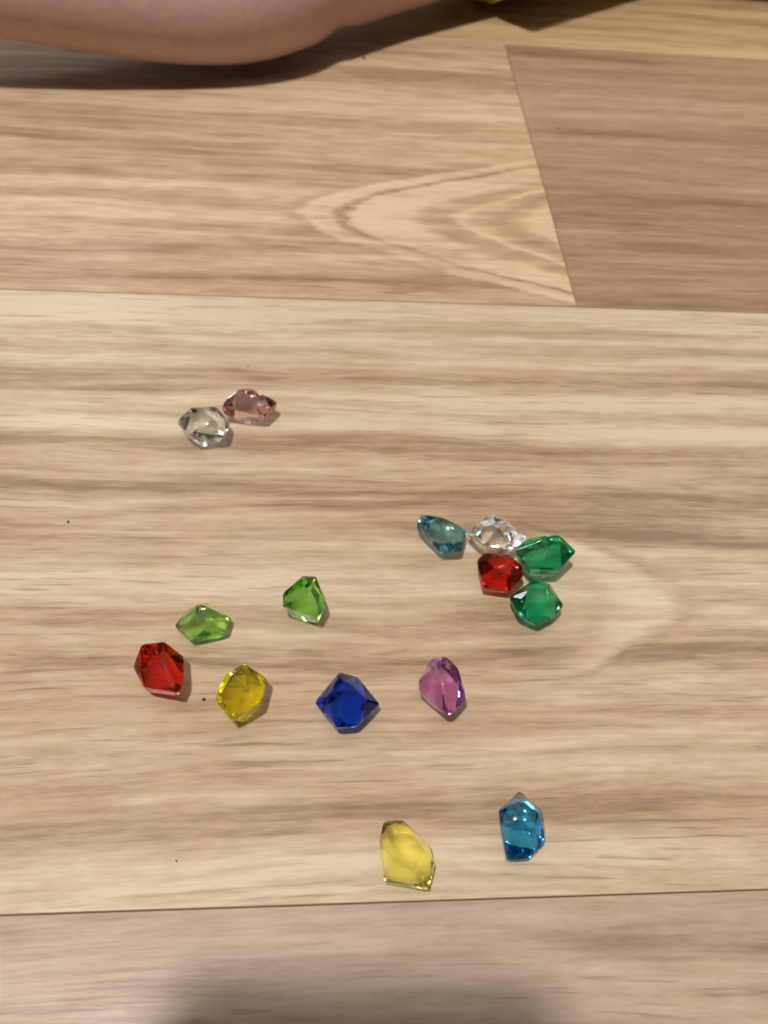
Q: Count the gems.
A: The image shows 15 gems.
